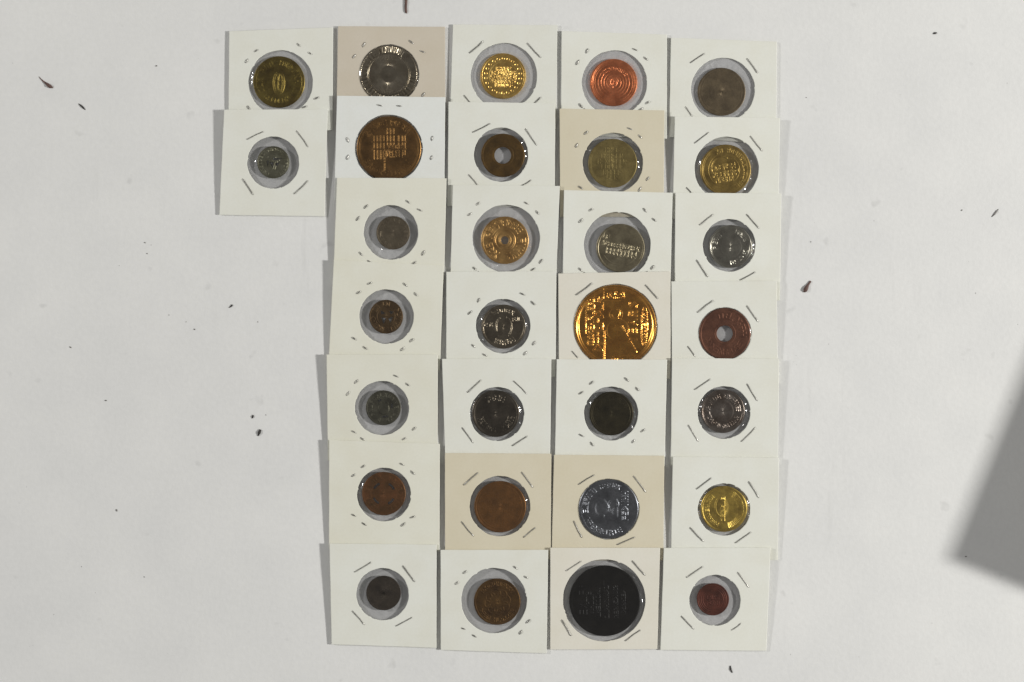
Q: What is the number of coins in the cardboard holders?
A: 30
